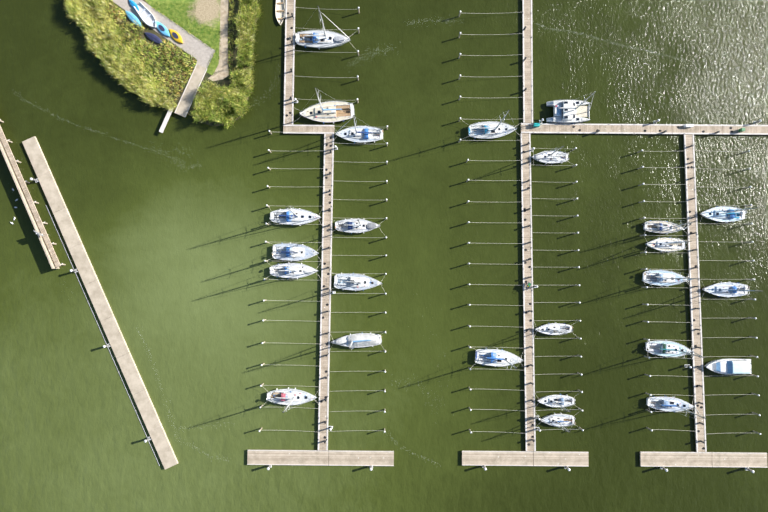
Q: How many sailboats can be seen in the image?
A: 24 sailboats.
